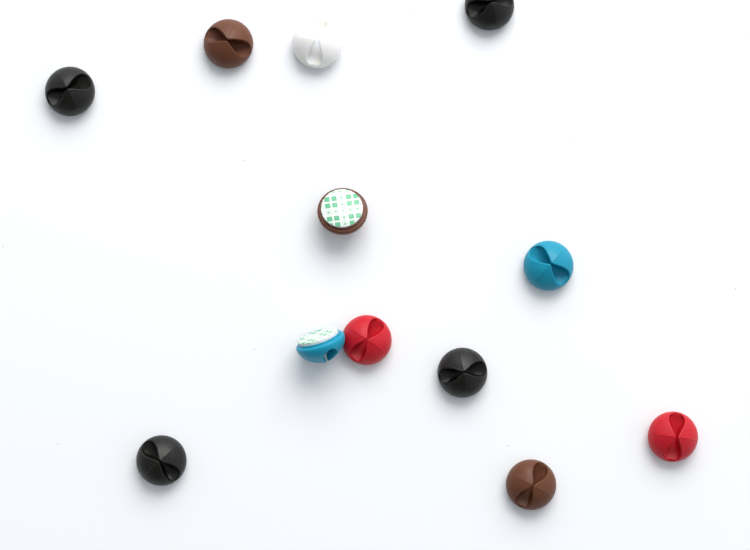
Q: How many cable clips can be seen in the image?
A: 12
